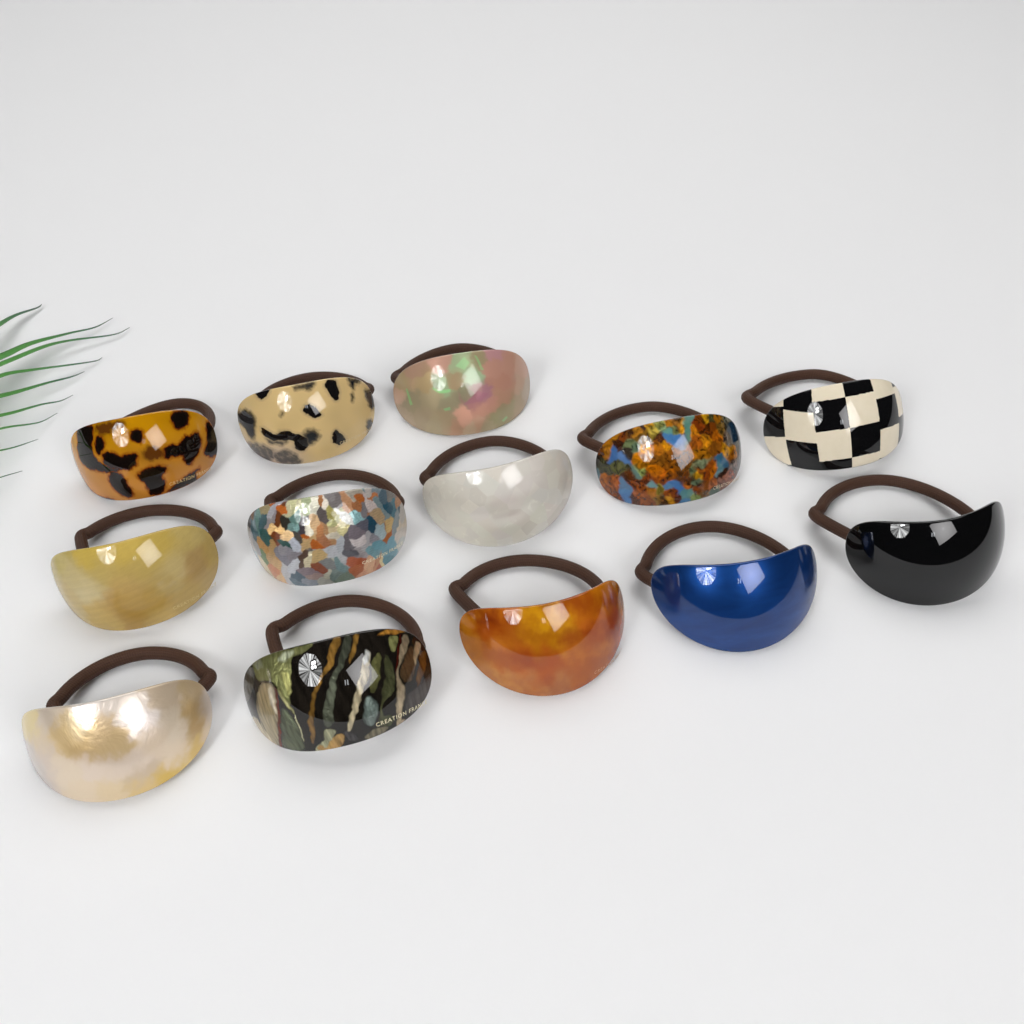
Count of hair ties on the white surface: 13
